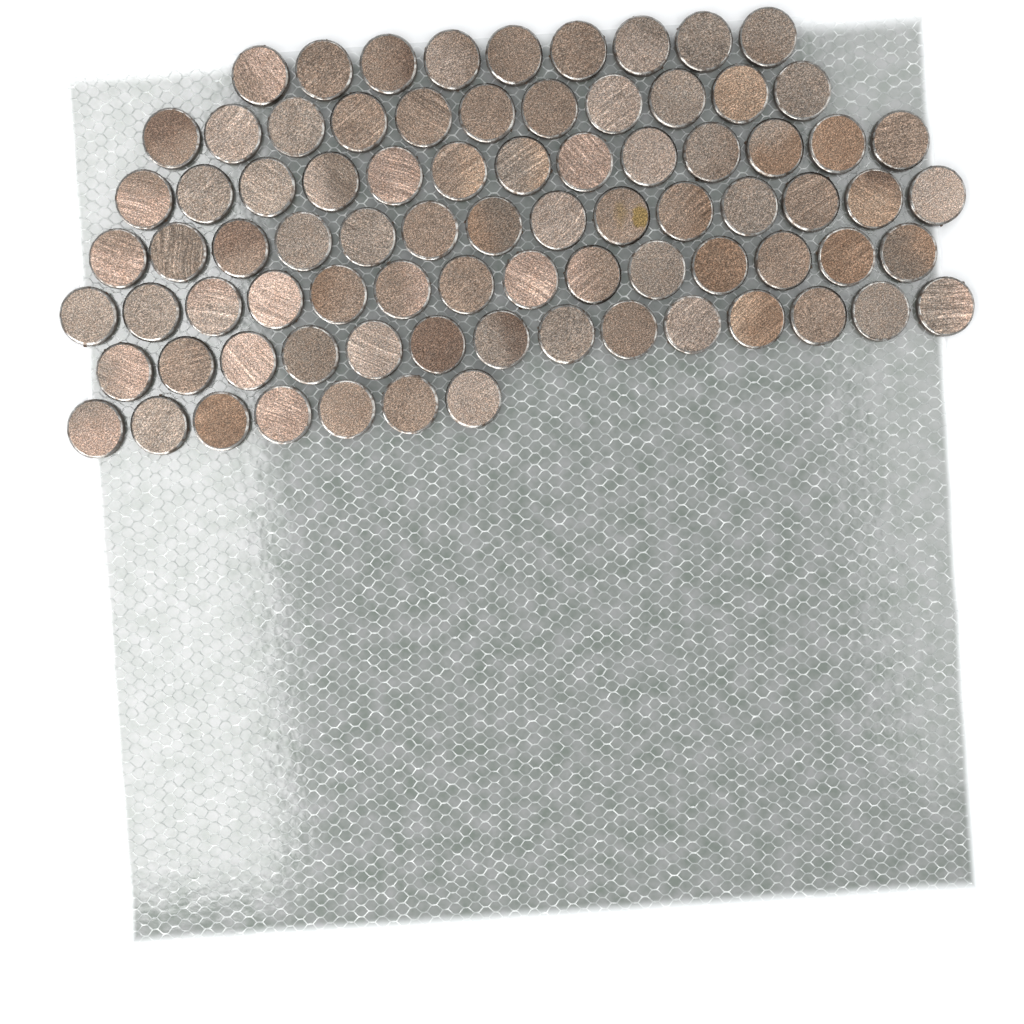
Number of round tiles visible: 82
